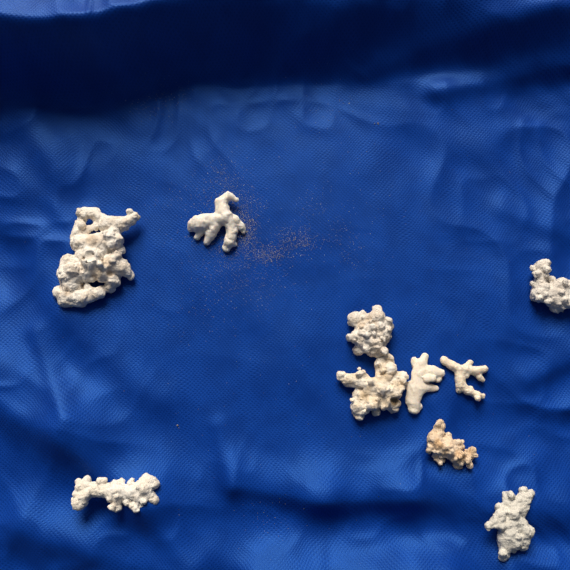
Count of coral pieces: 10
